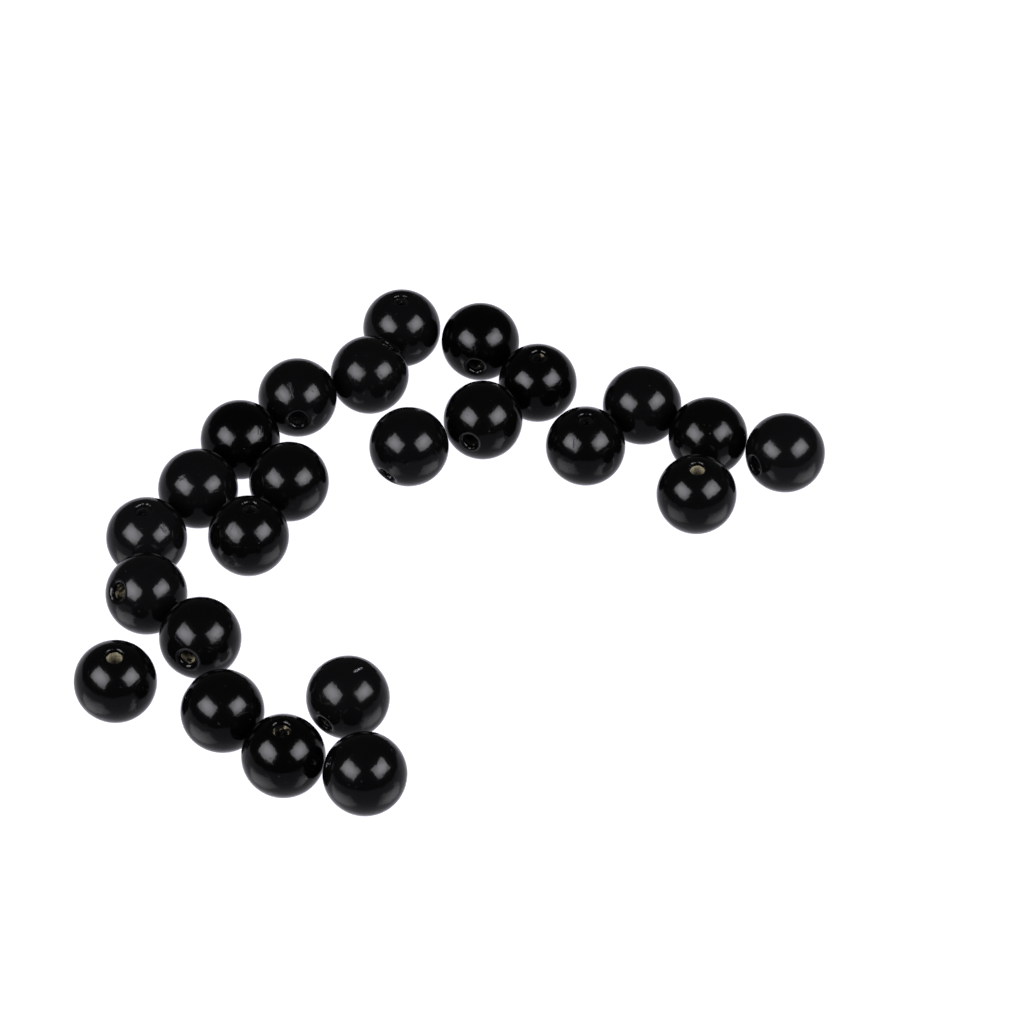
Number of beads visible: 24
